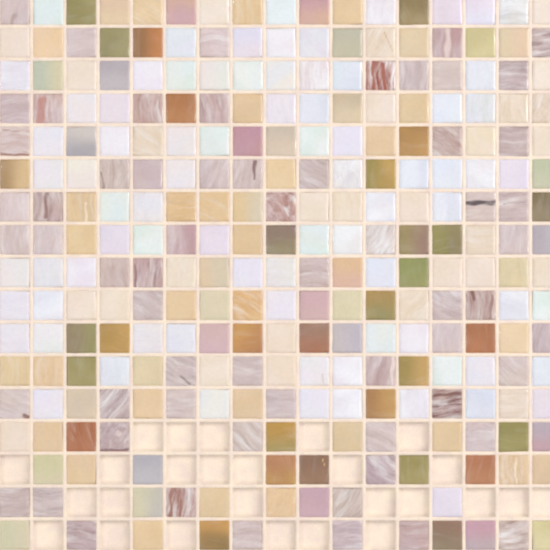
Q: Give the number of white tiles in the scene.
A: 101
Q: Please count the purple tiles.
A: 81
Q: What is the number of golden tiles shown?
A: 58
